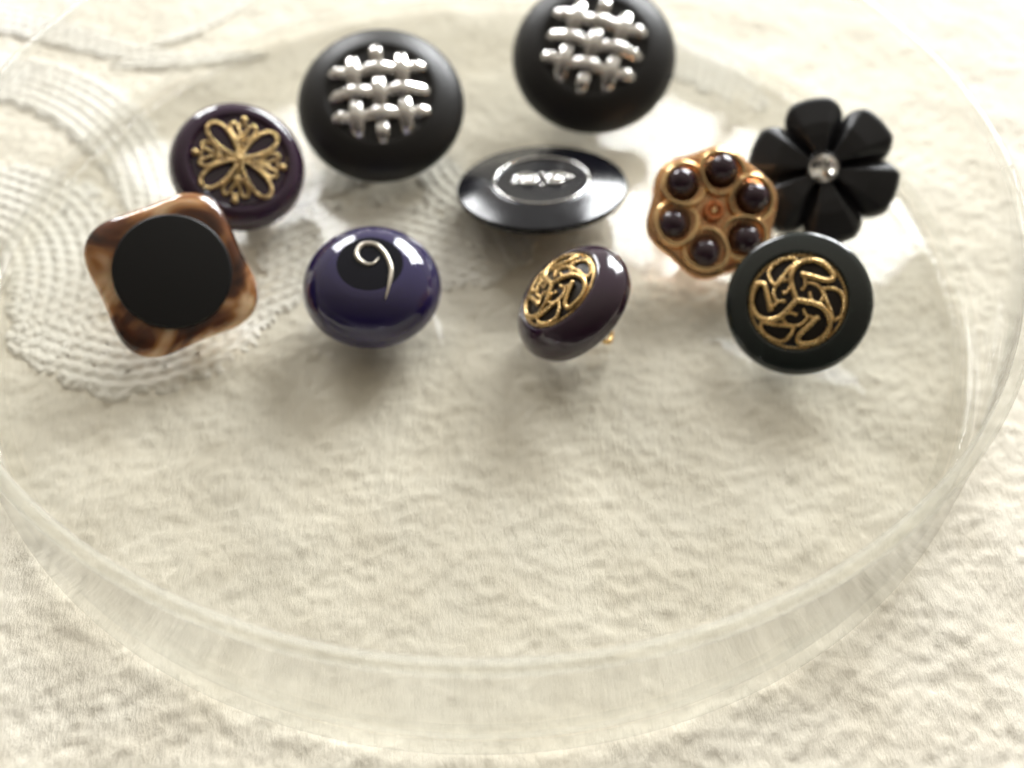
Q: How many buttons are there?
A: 10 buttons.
